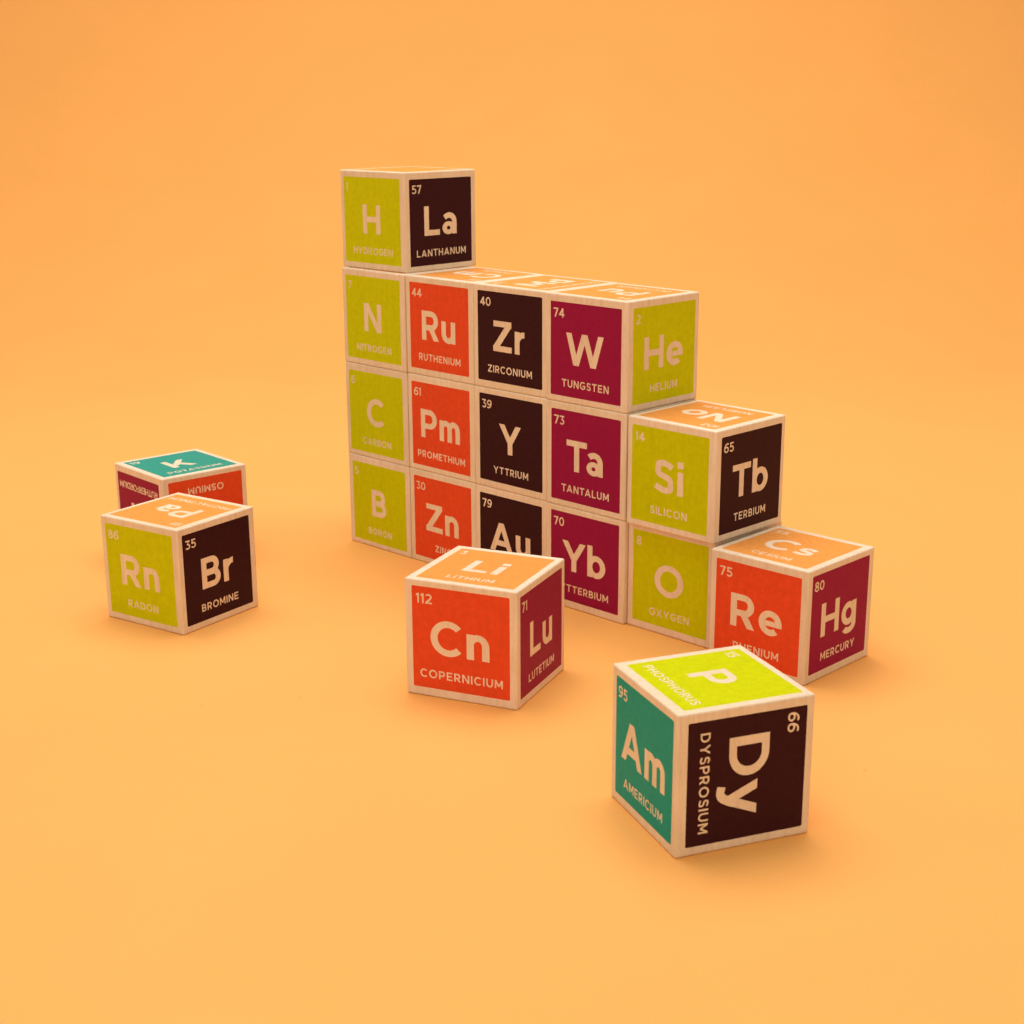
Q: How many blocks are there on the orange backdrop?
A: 20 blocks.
